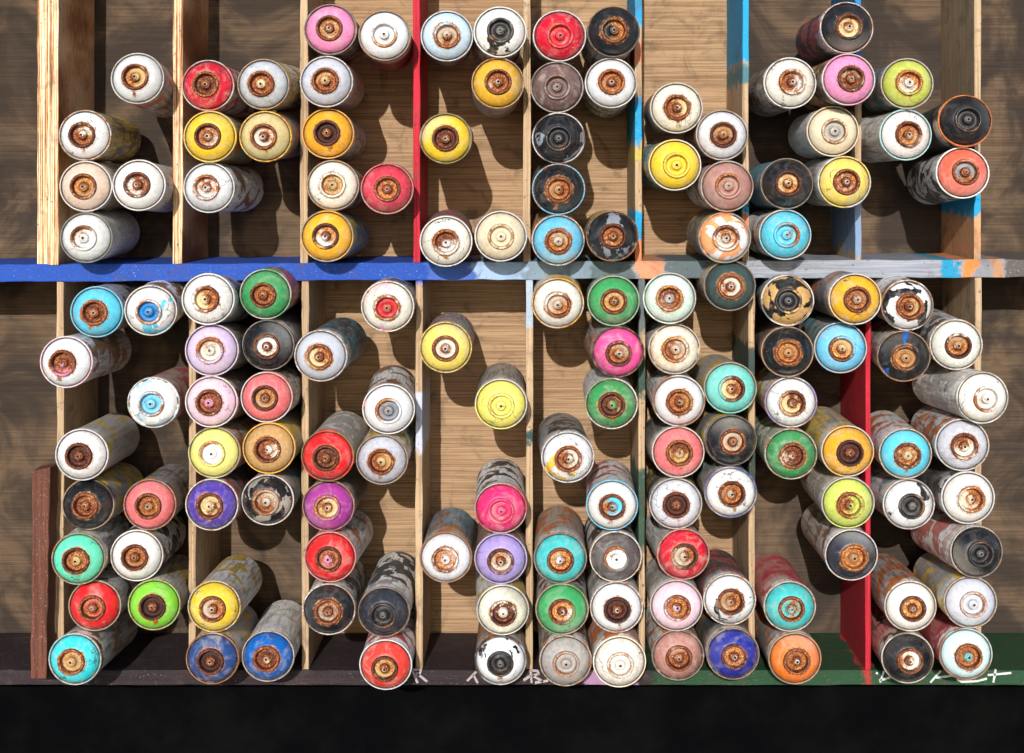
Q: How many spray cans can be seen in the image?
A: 139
